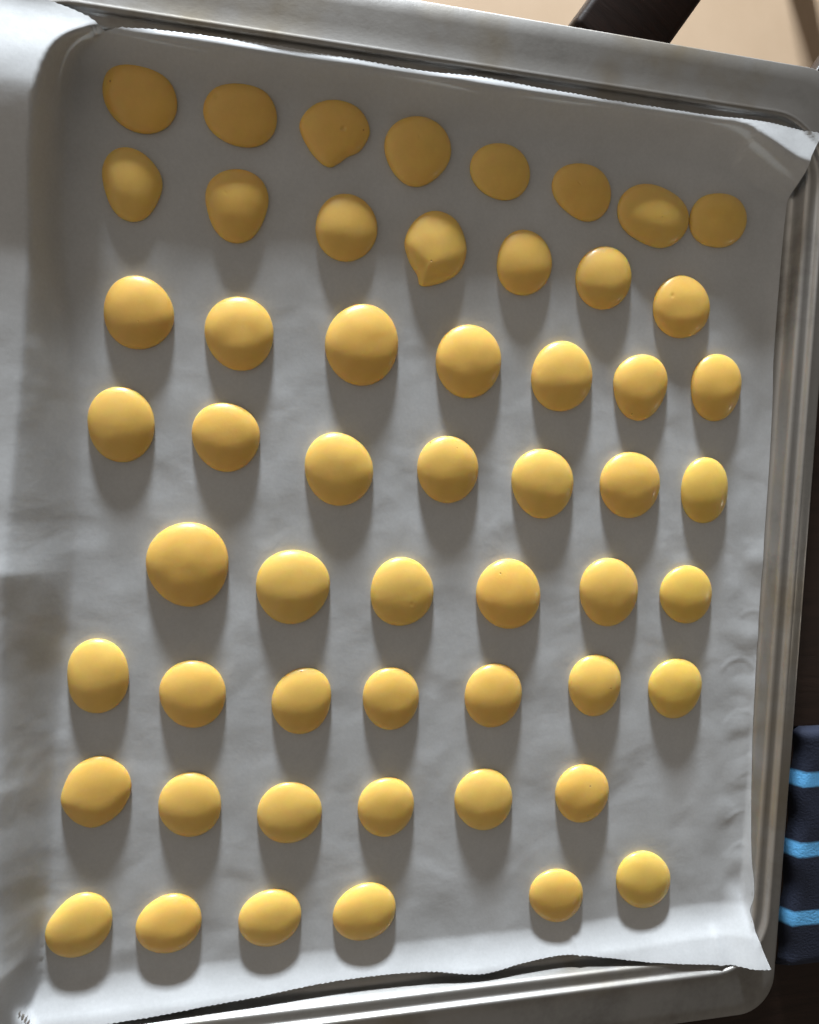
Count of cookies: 54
